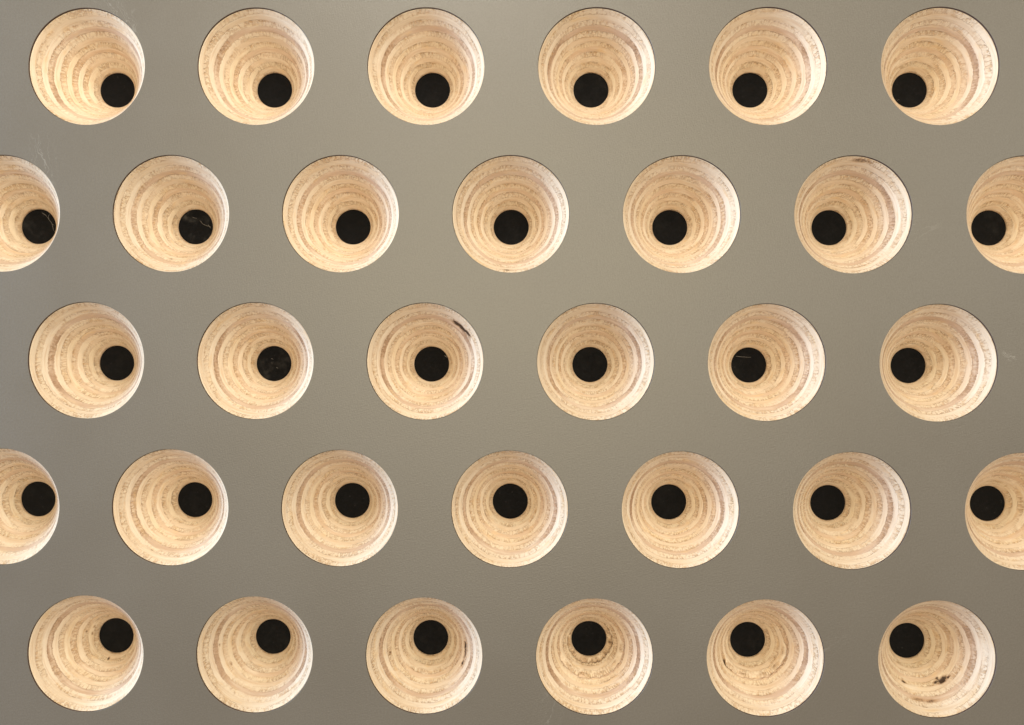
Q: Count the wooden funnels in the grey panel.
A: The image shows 32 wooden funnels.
